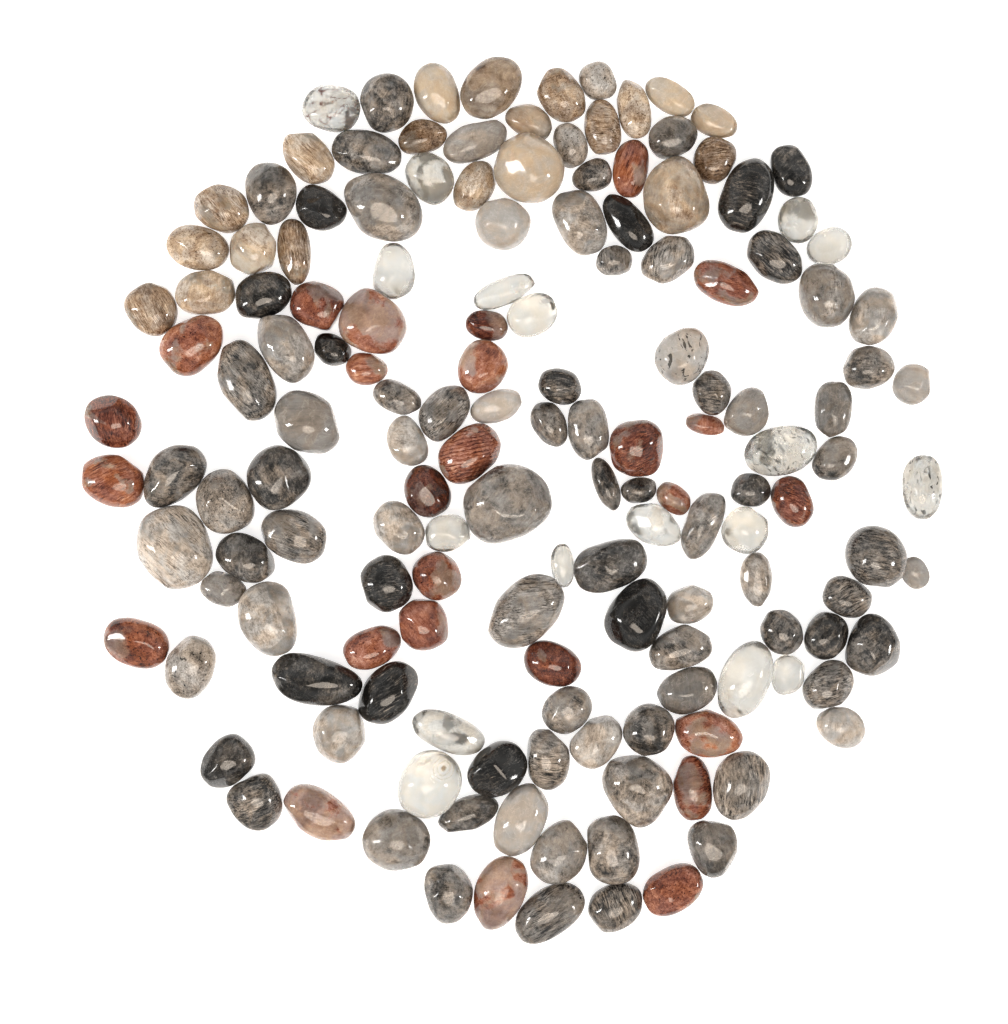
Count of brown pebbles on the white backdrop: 20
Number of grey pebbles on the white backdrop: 91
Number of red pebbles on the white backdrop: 26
